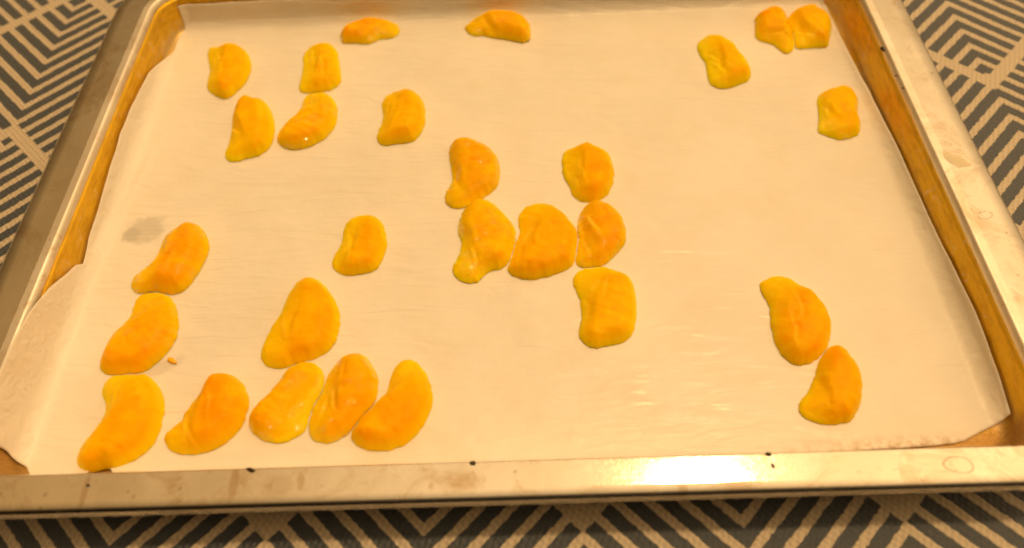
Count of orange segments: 28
